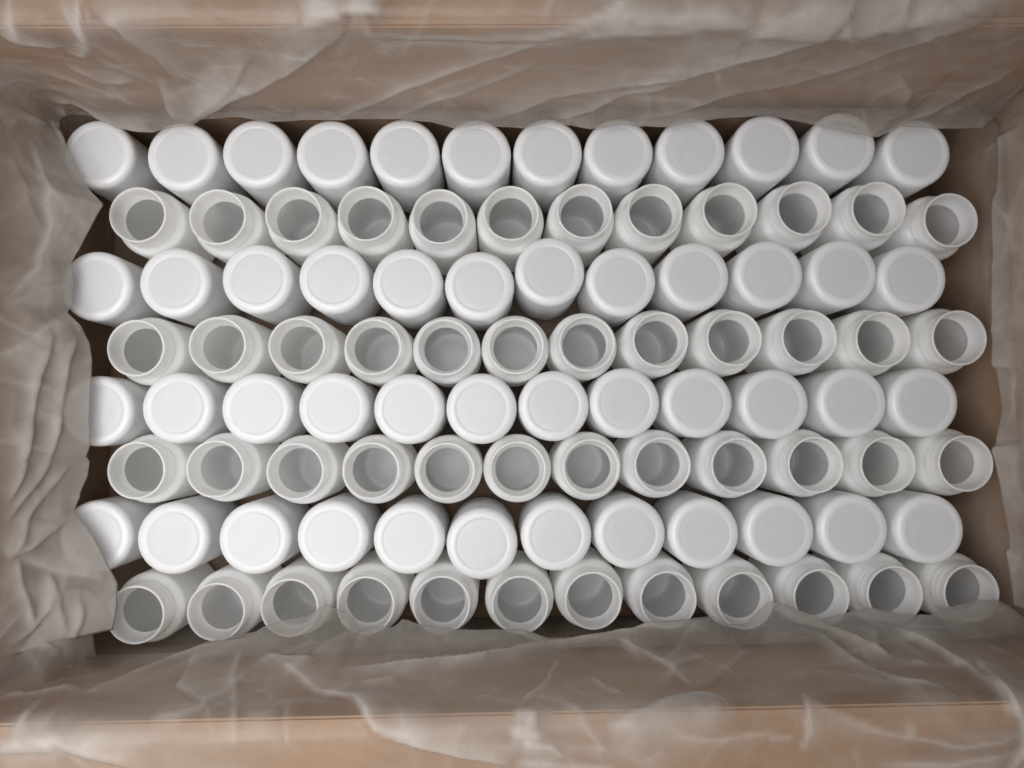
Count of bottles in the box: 96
